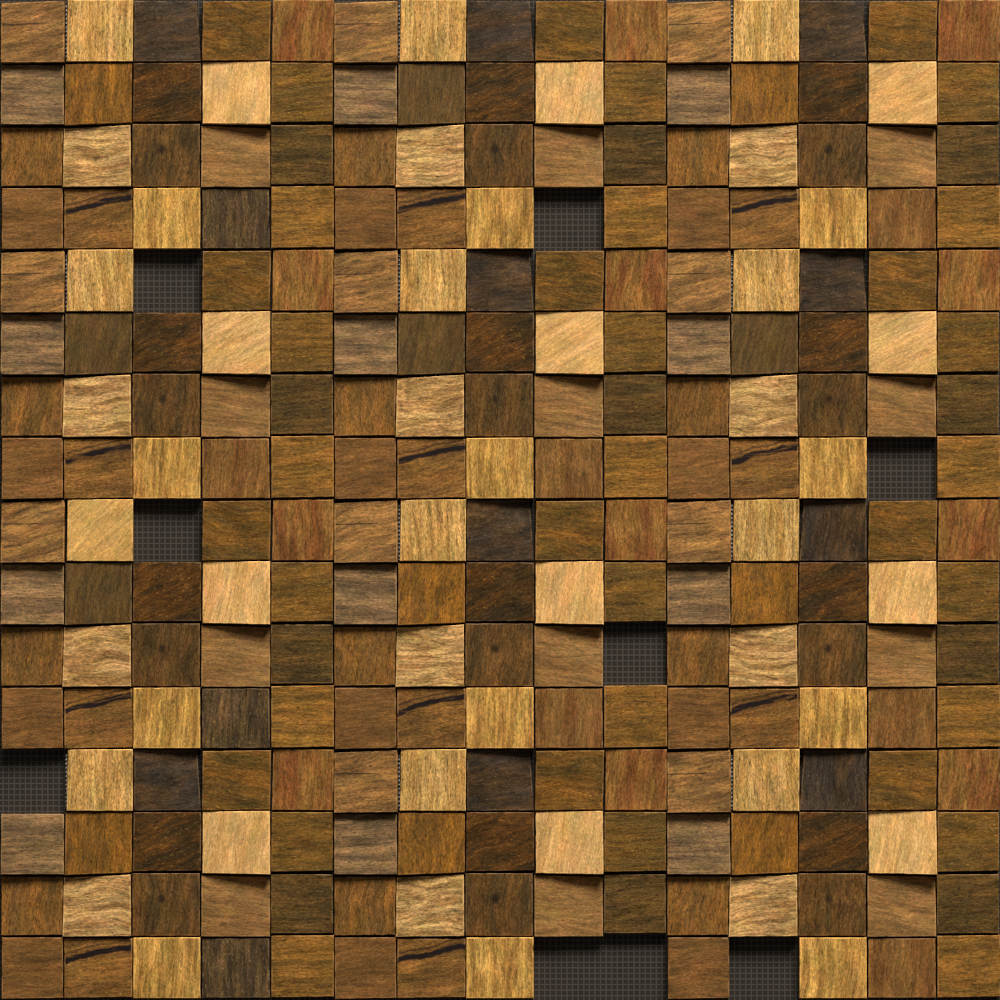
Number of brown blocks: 183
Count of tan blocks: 48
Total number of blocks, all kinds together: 231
